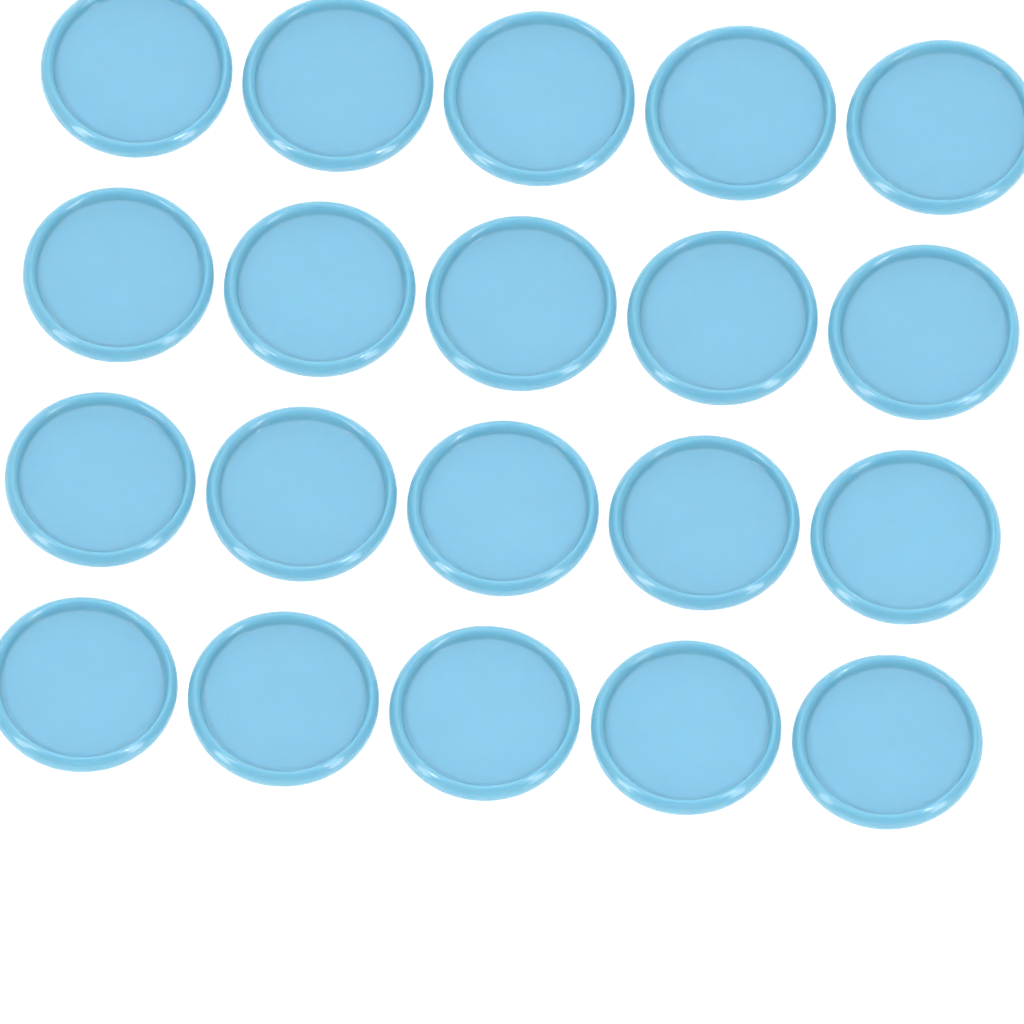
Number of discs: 20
